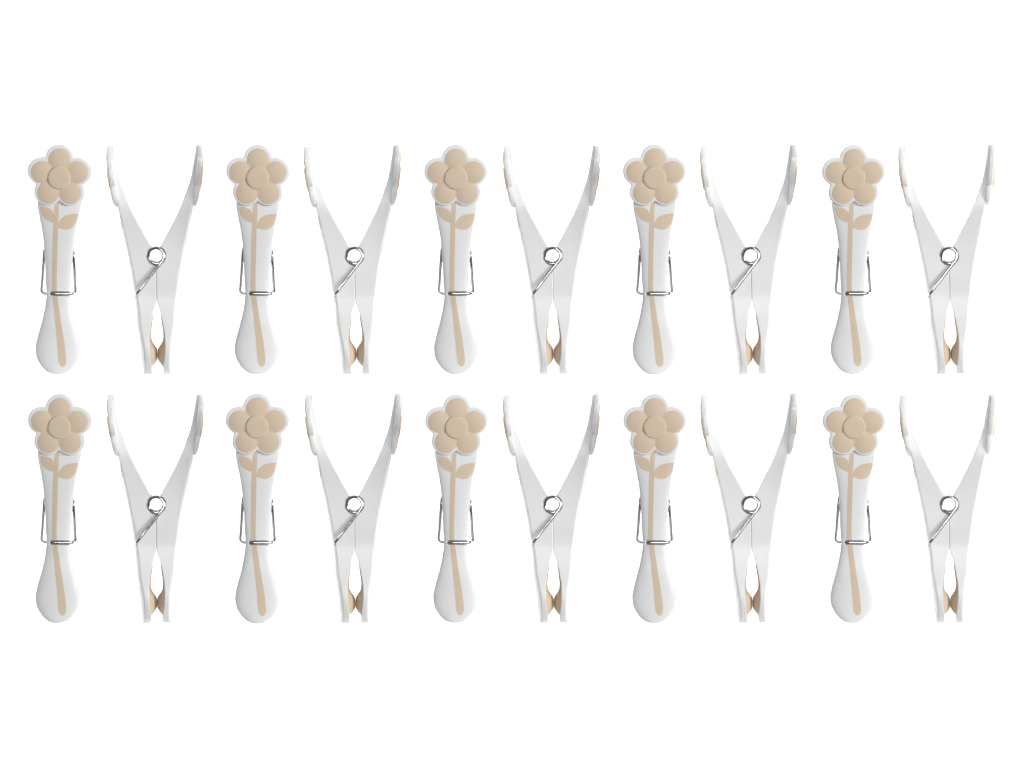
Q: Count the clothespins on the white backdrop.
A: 20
